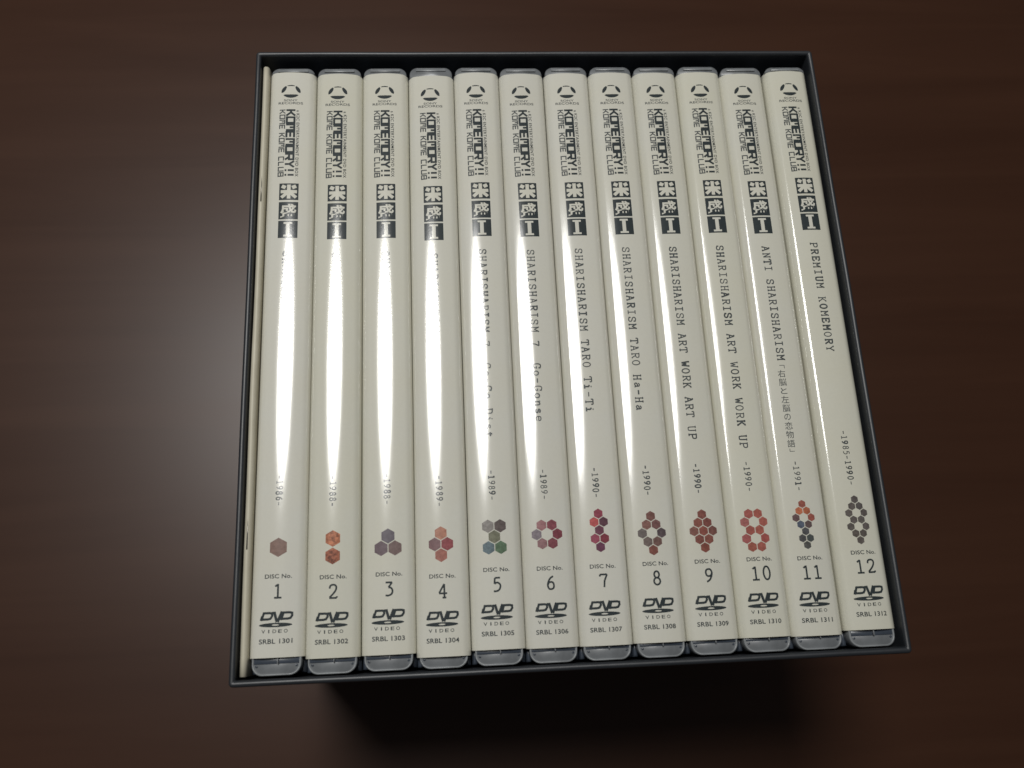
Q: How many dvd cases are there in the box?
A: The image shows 12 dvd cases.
